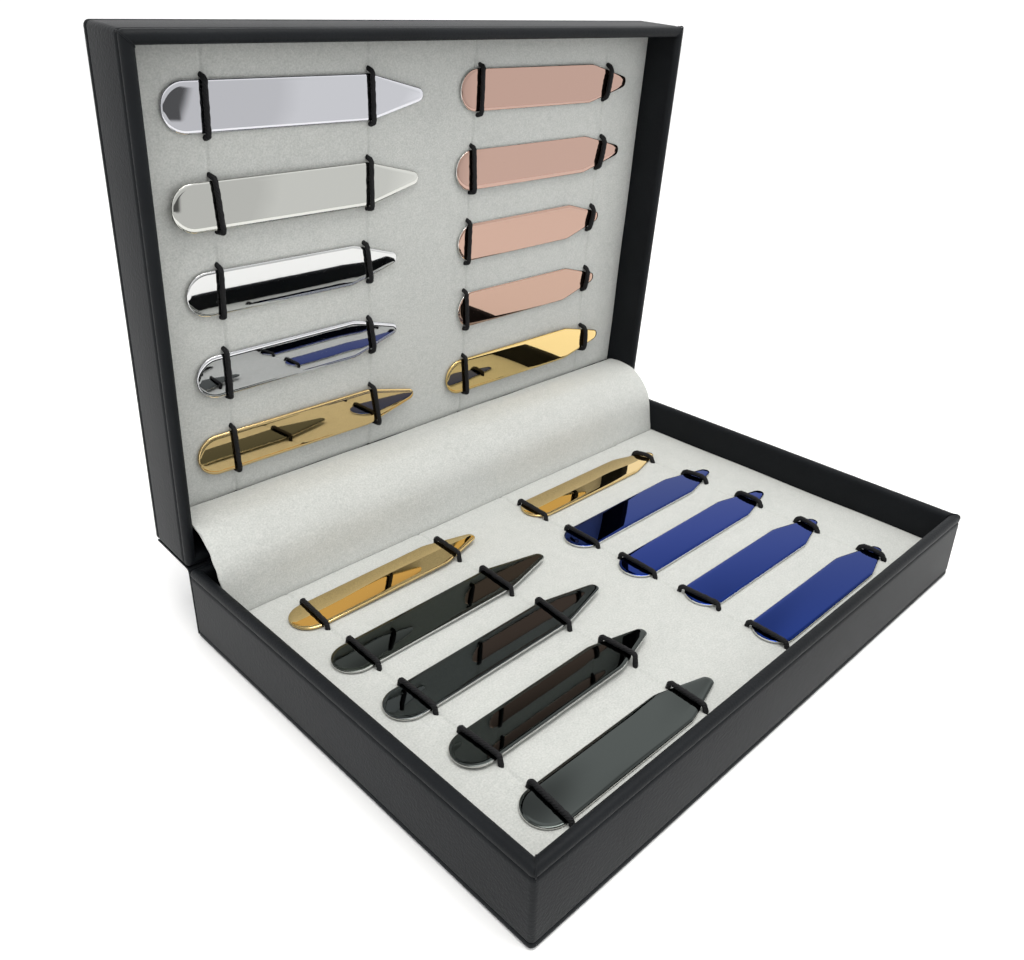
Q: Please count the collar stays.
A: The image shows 20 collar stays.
